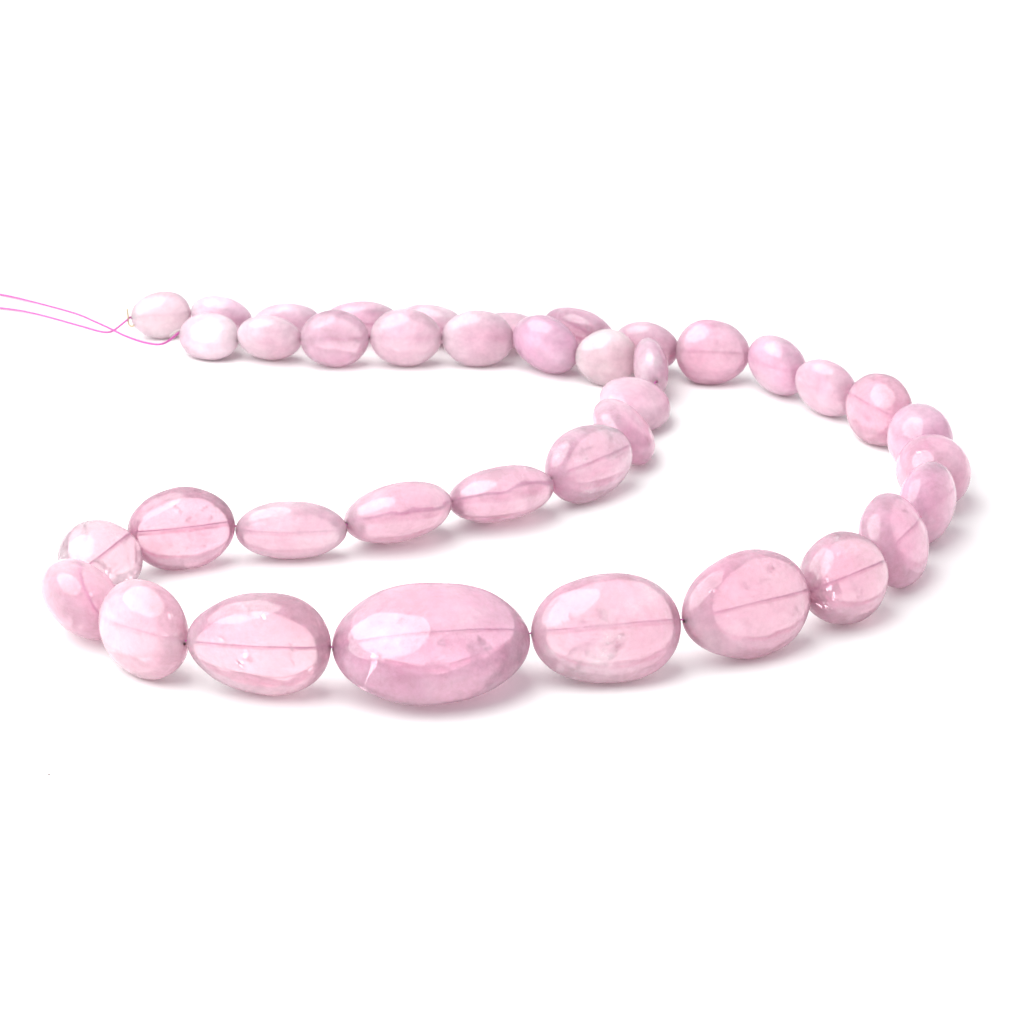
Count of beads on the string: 39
